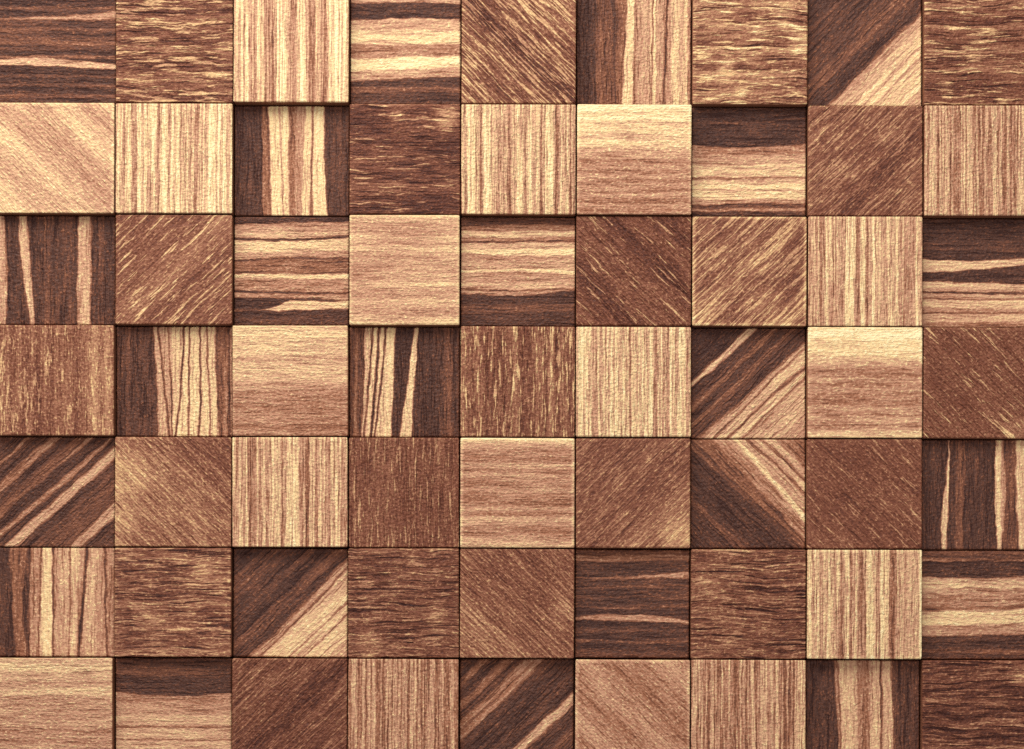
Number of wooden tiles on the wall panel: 63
